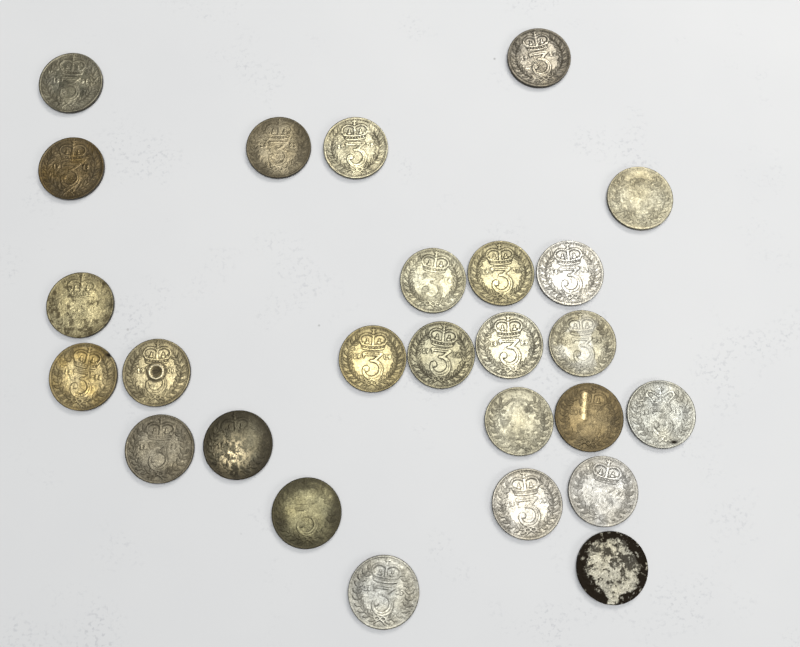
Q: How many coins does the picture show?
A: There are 26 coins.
